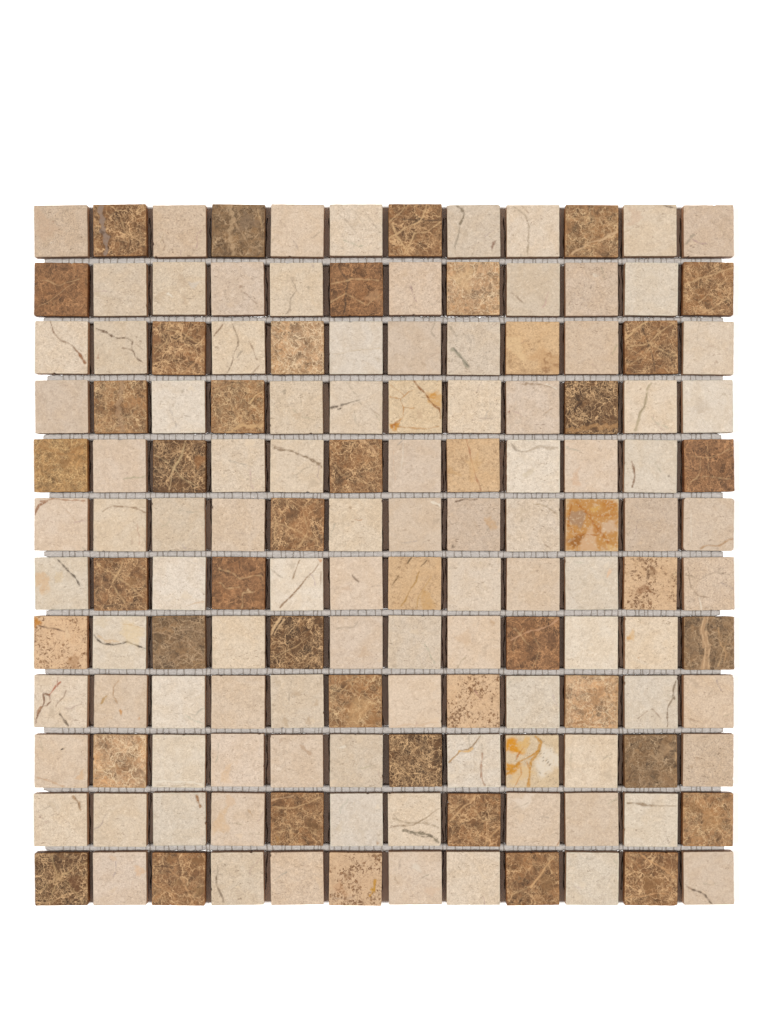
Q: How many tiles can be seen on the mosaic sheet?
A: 144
